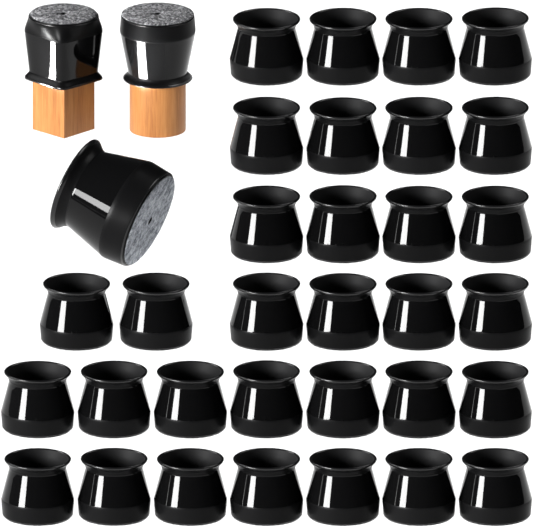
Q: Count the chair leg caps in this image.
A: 35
